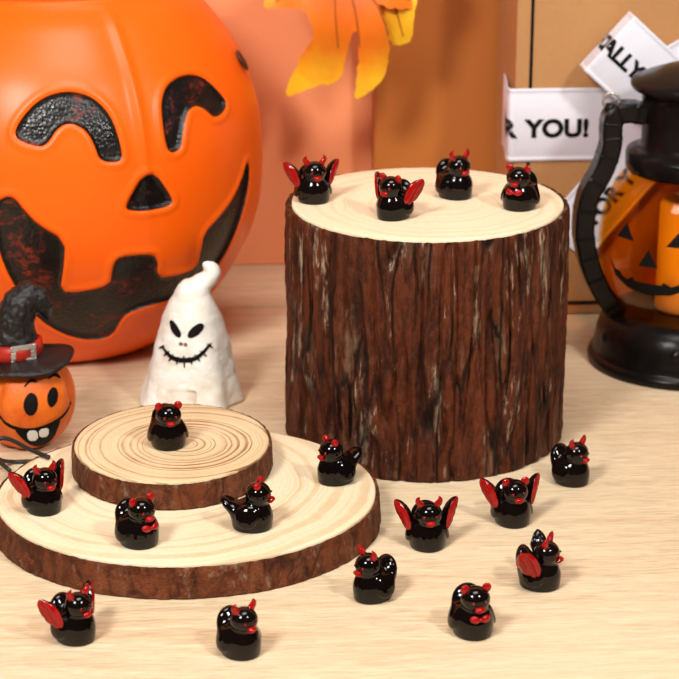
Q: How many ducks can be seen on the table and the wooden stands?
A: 17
